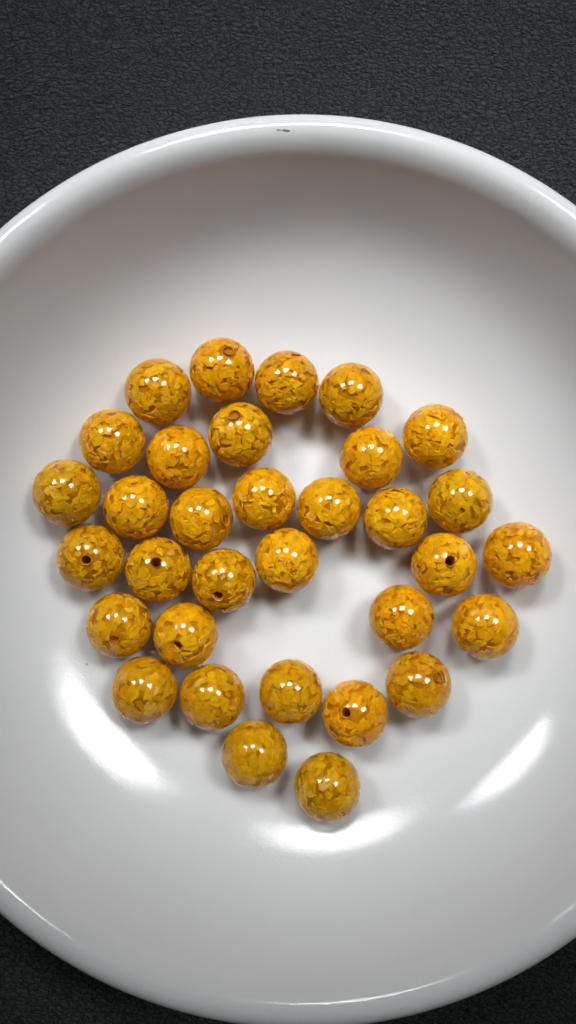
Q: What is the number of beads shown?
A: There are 33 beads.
